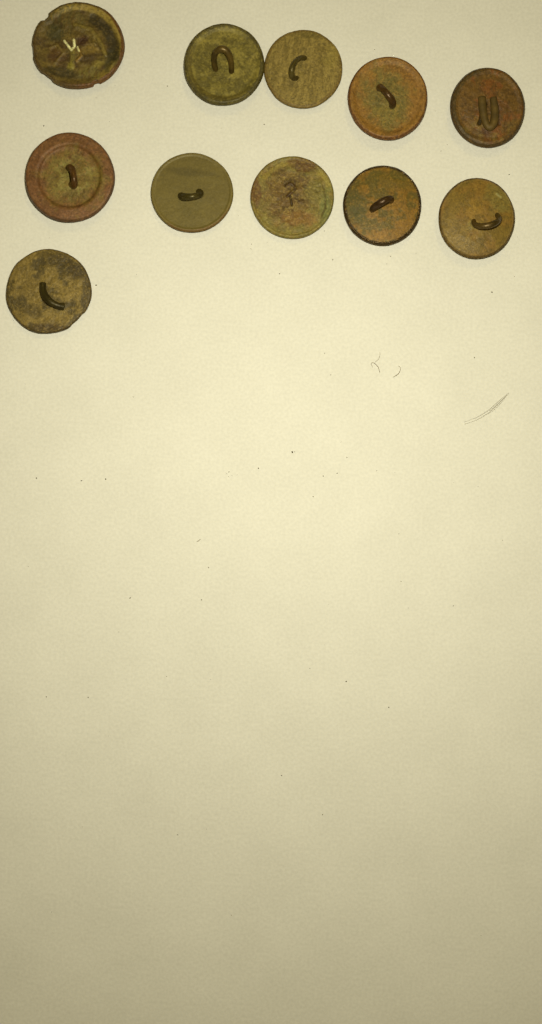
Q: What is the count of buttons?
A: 11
